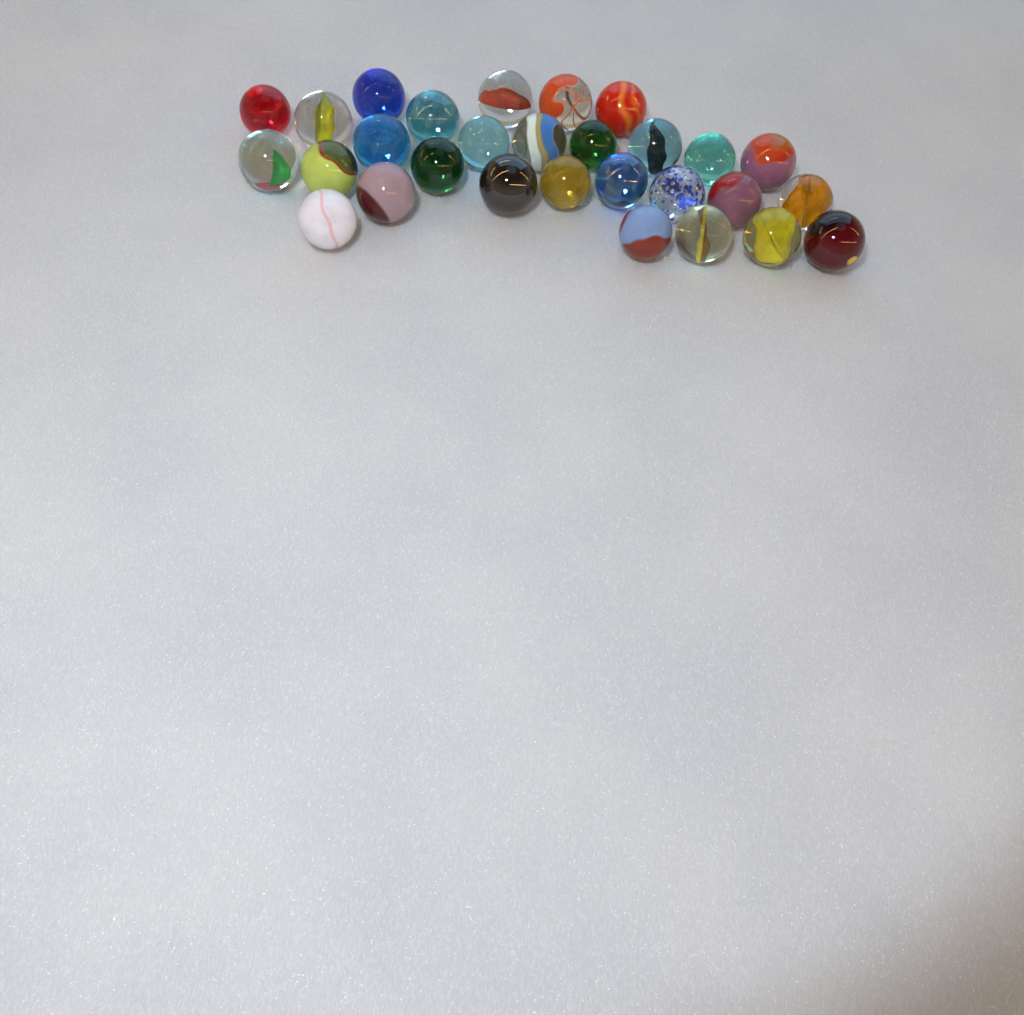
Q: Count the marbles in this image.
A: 29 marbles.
